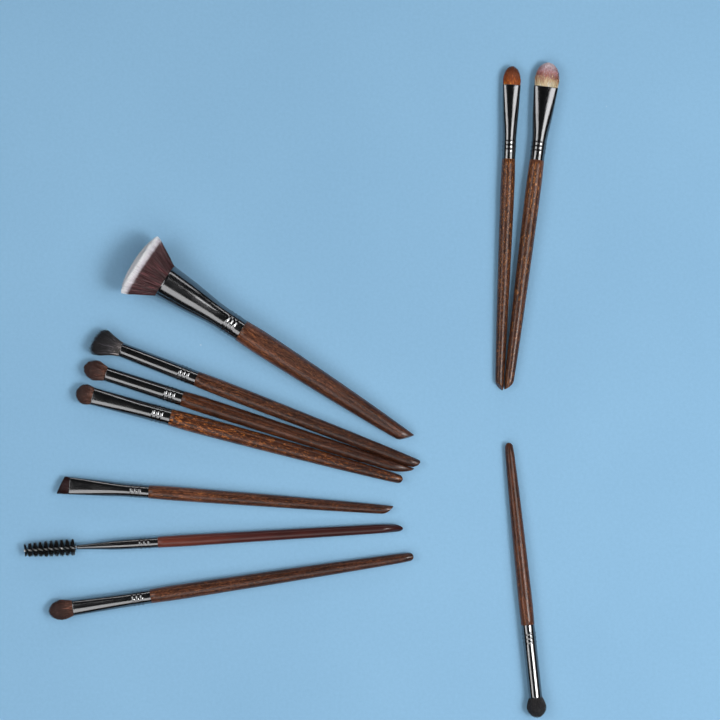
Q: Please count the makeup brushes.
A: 10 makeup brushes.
